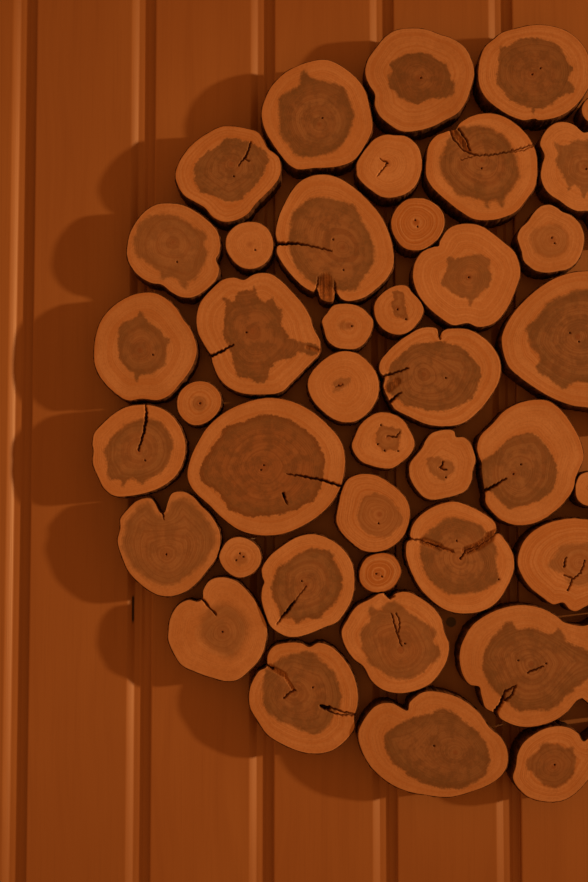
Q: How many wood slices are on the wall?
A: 41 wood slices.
